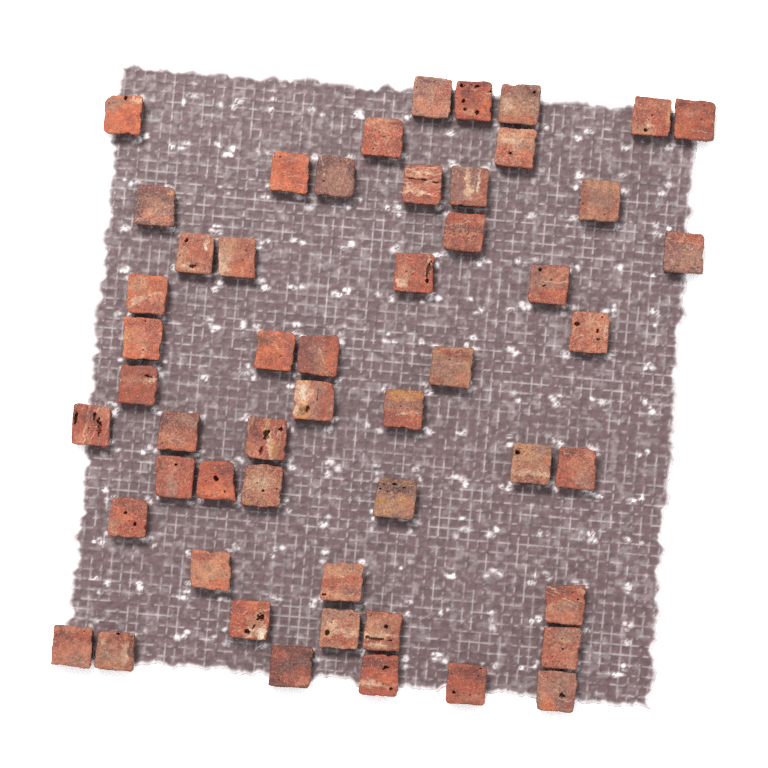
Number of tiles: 52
